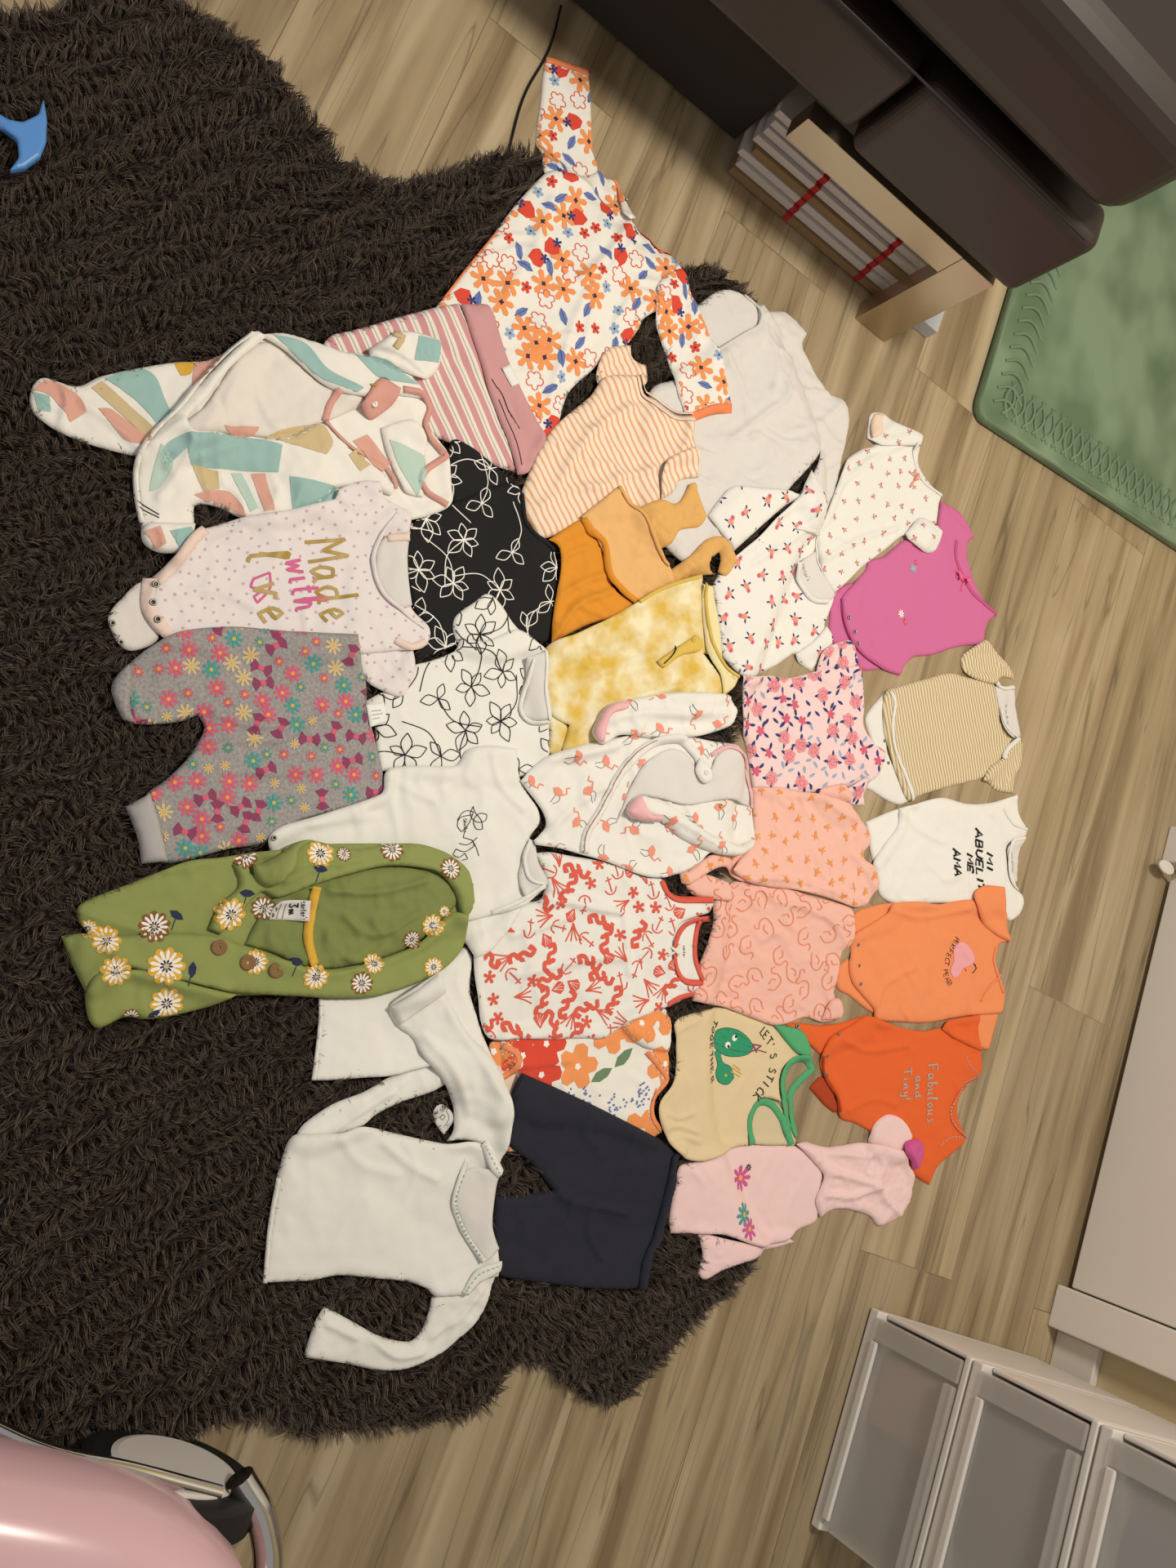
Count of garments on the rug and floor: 31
